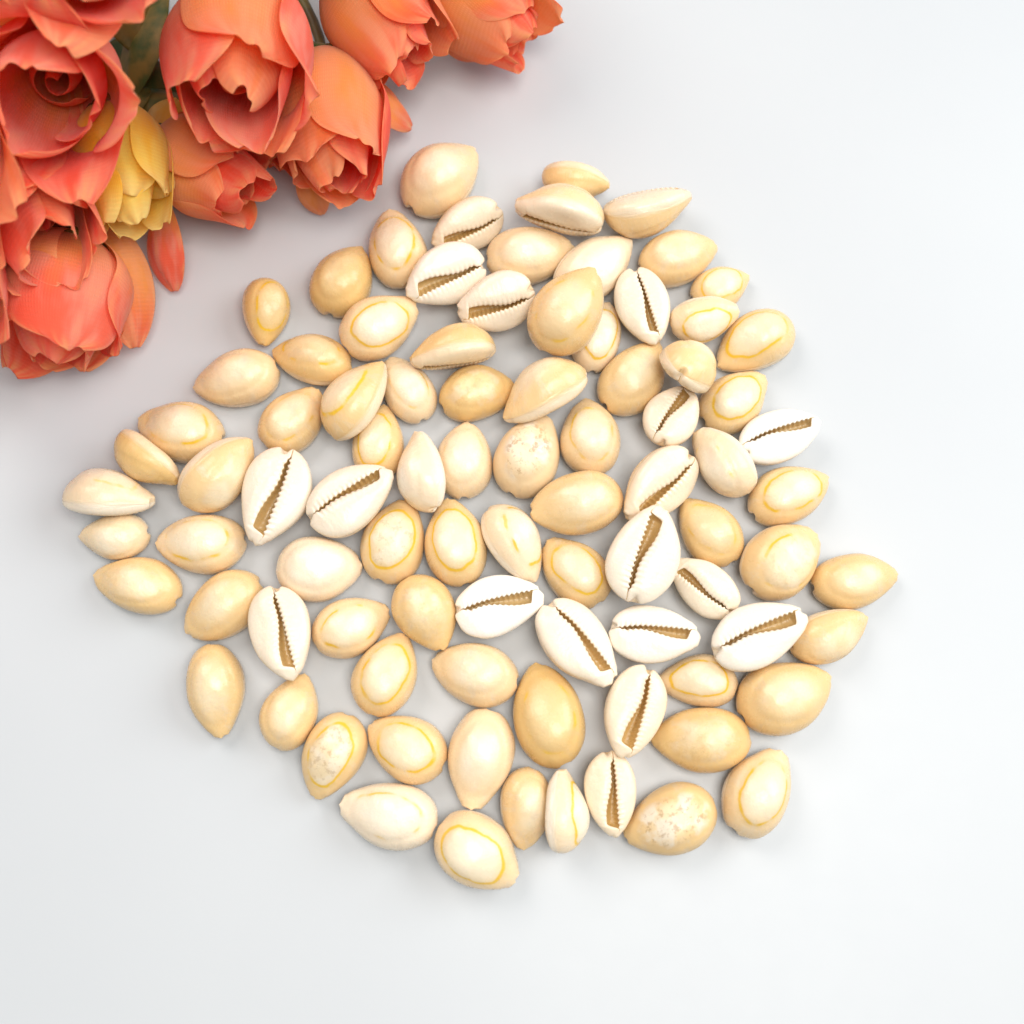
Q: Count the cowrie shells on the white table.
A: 89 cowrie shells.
